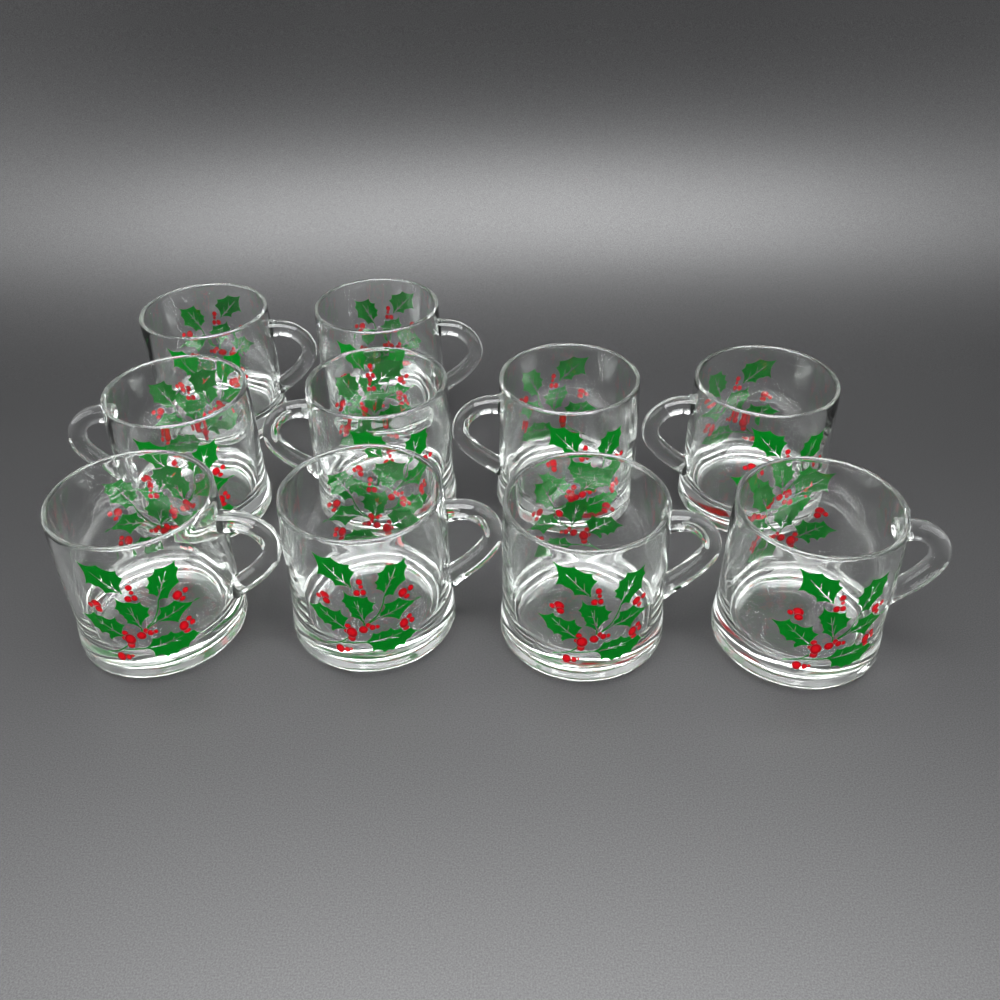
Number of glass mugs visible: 10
